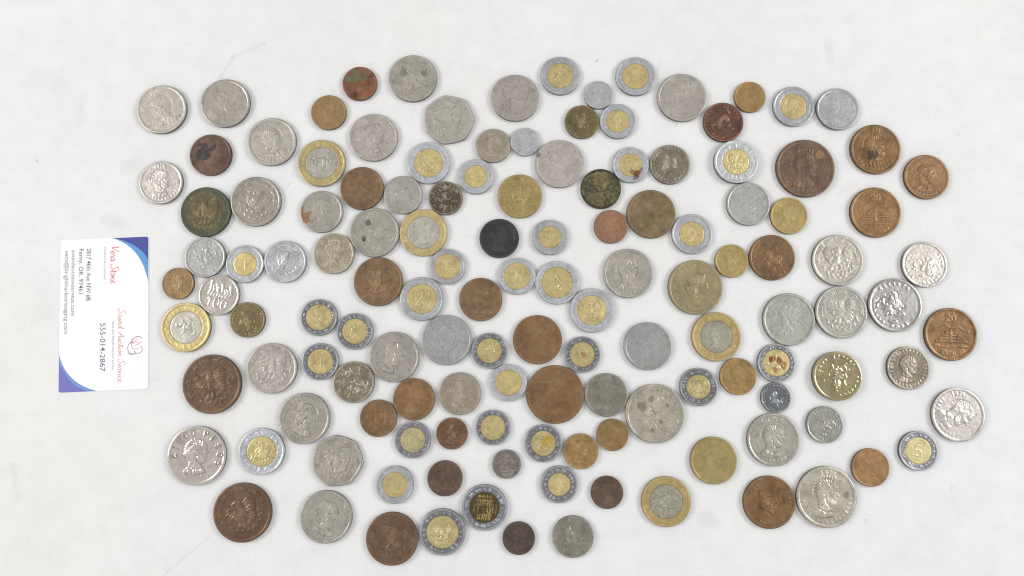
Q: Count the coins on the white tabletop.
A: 133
